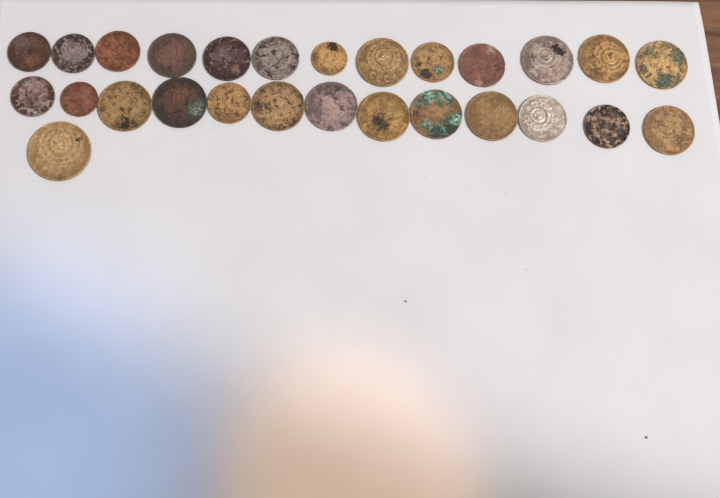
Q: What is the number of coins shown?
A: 27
